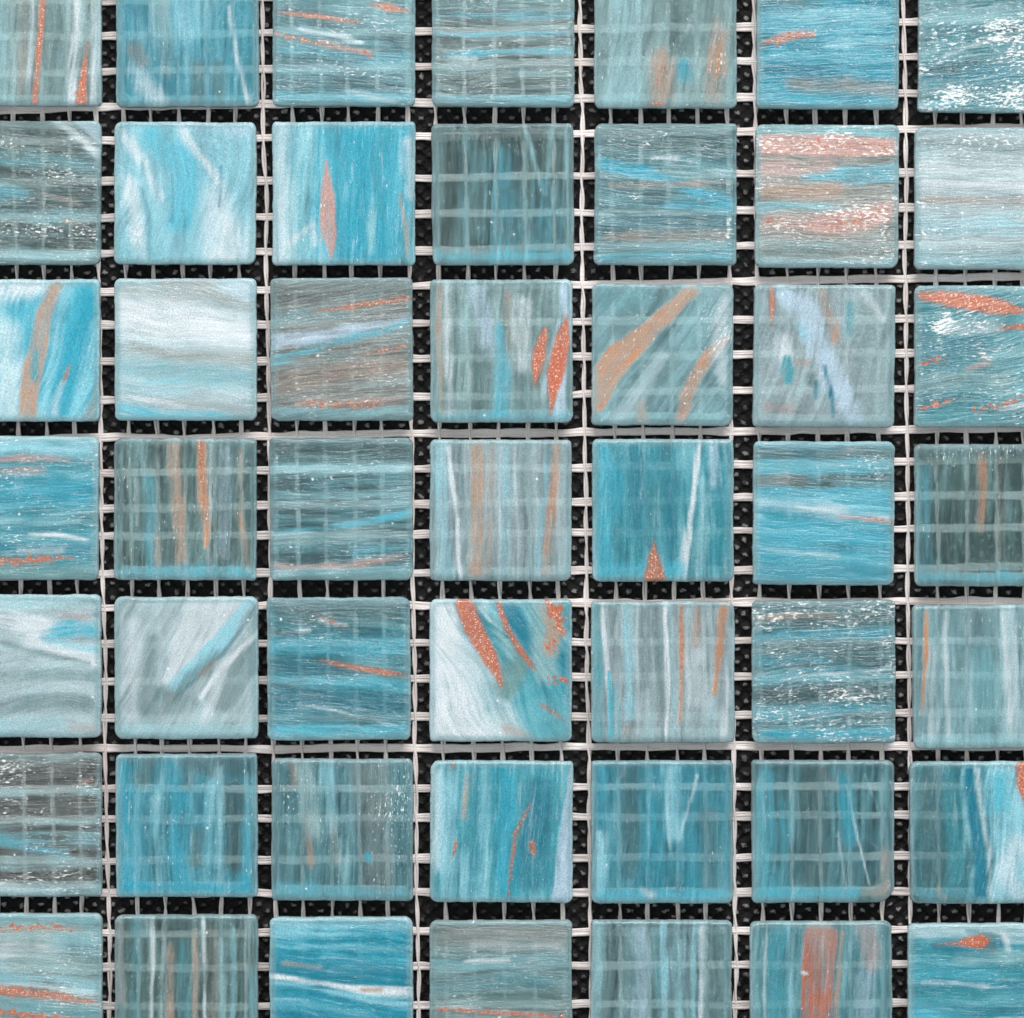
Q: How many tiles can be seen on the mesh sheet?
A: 49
